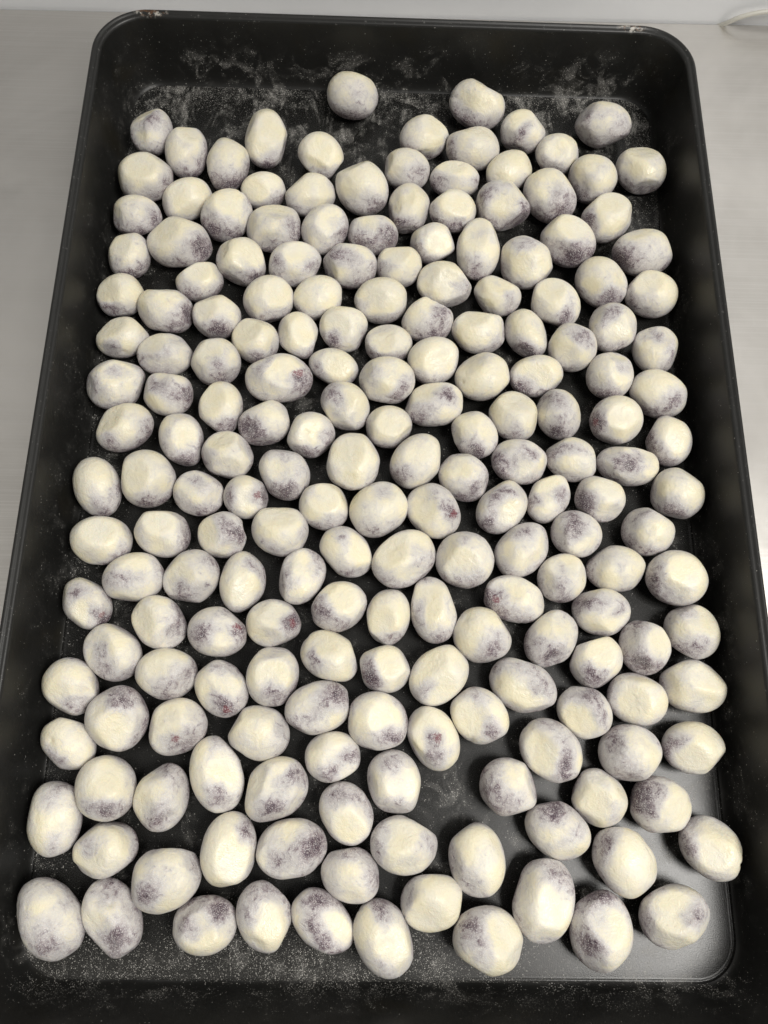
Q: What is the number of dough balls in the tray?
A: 196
